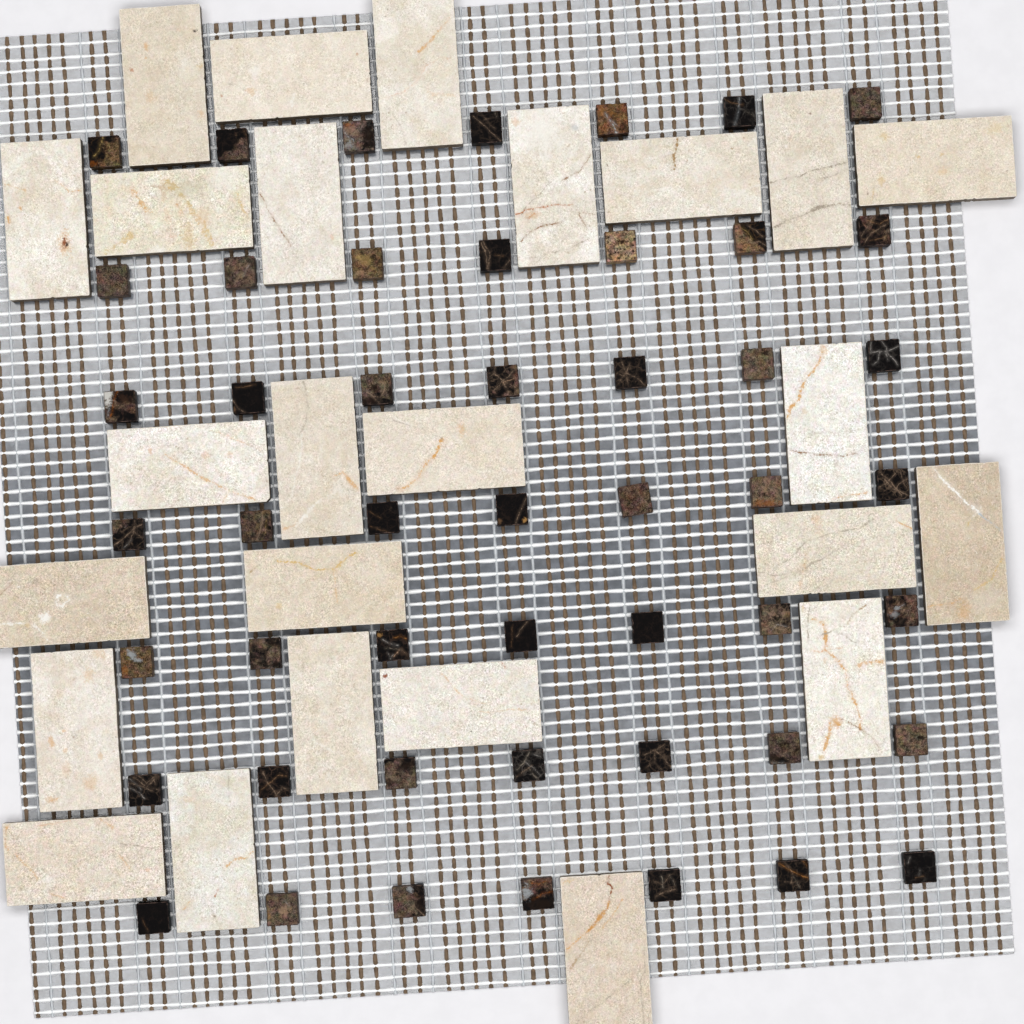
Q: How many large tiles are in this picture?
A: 25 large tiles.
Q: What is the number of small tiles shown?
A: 49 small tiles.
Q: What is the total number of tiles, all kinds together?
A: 74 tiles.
